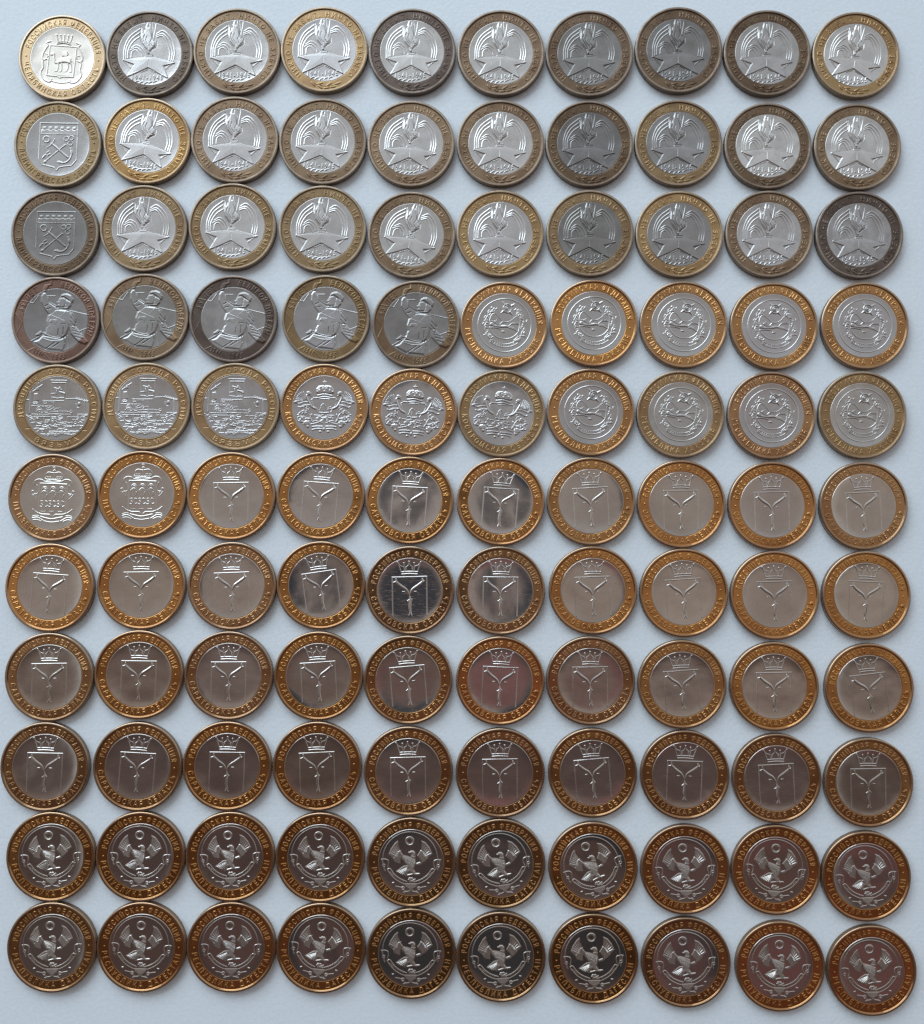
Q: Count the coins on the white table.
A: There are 110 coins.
